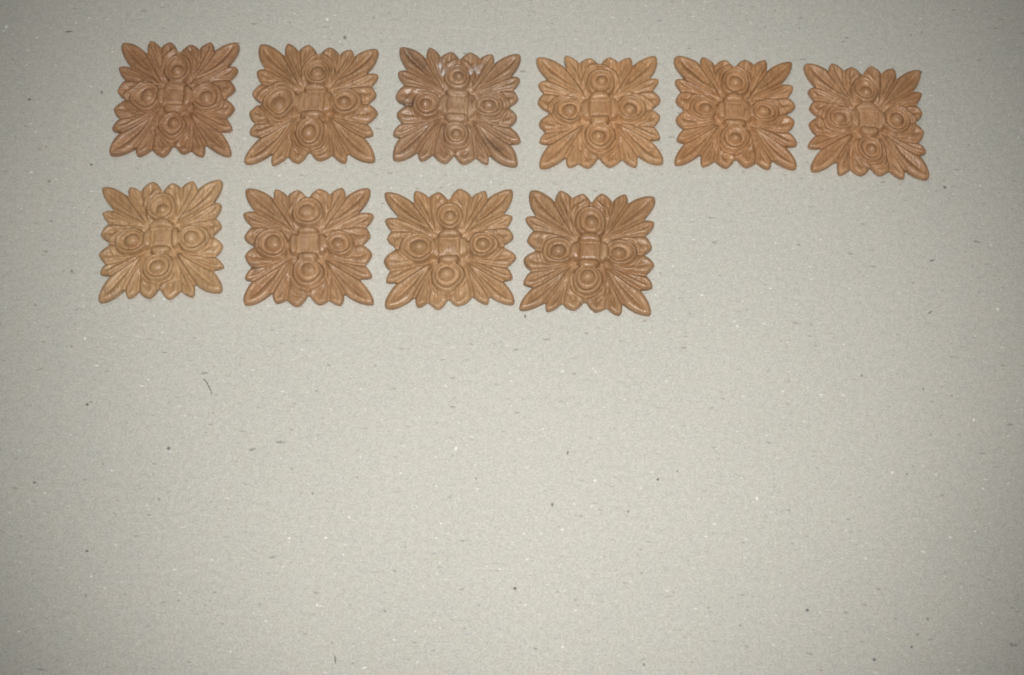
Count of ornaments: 10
